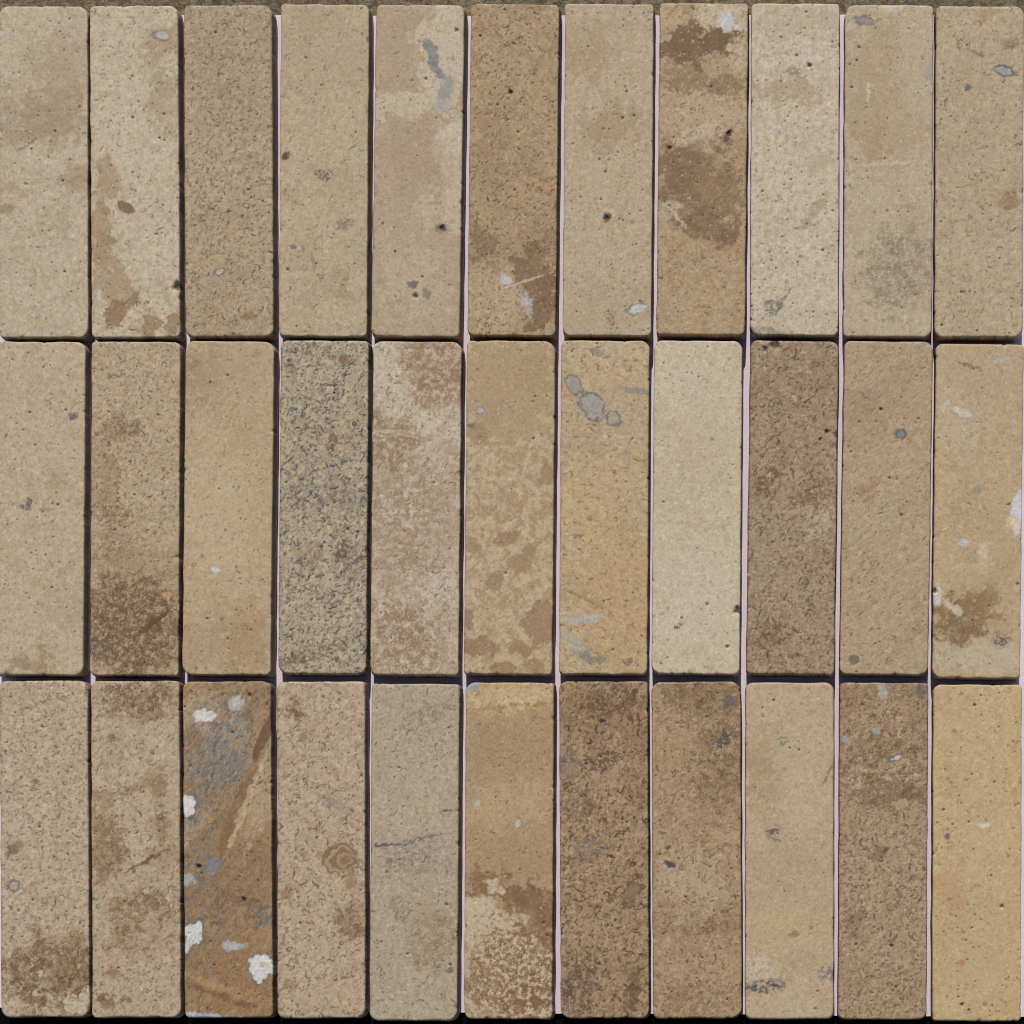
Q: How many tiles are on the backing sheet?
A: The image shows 33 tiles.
